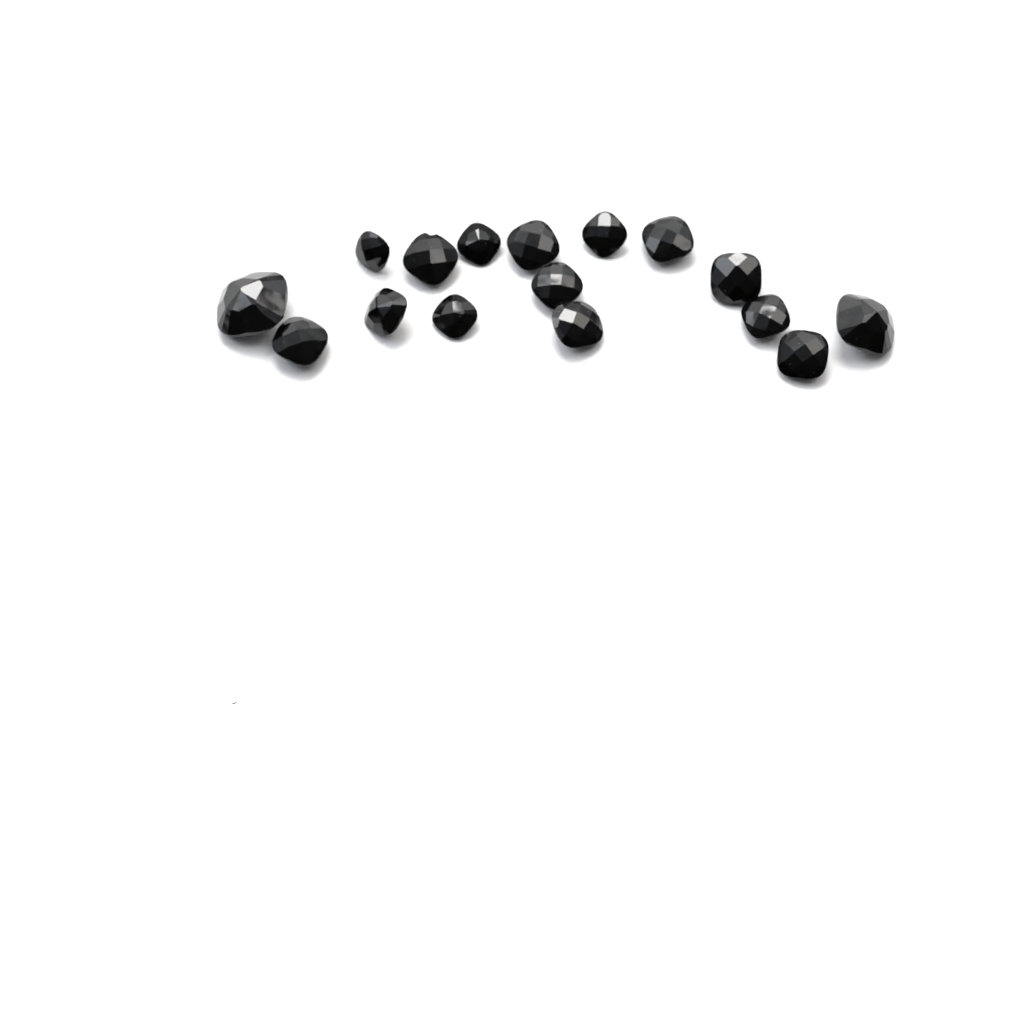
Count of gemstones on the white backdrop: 16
